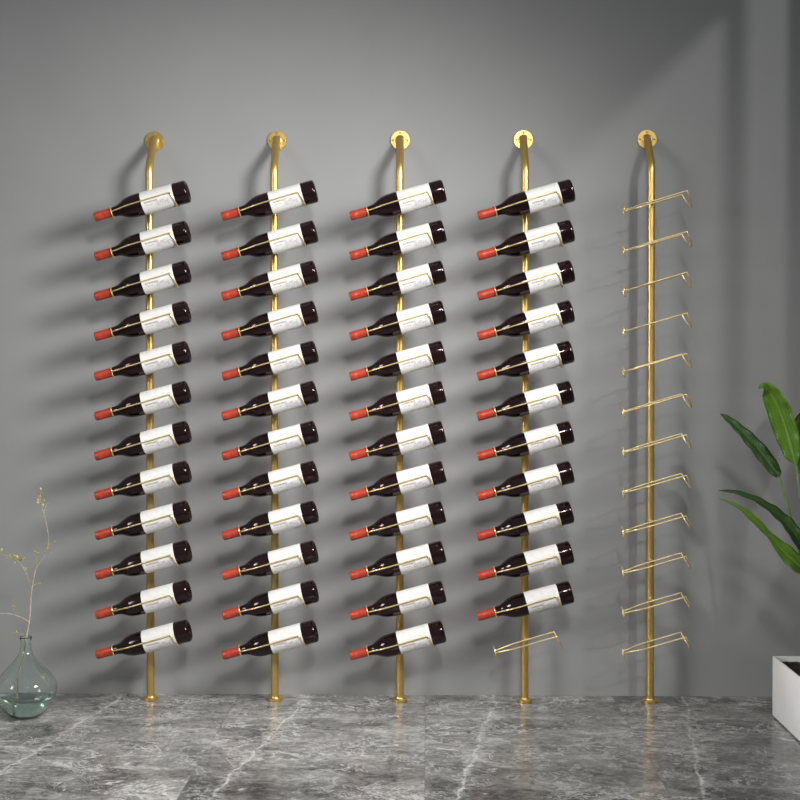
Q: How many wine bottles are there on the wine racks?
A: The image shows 47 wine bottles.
